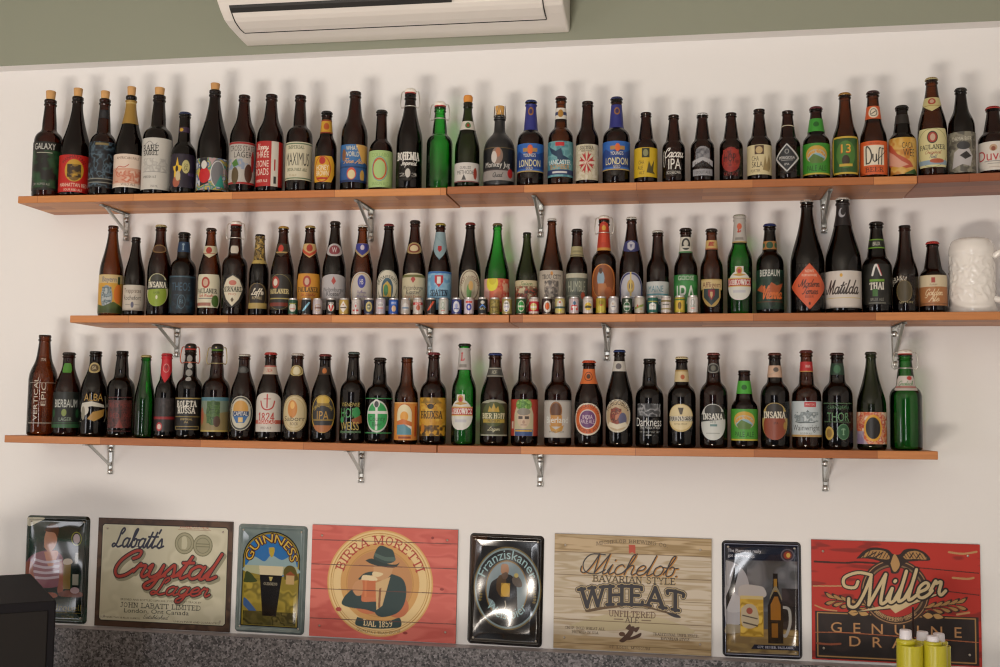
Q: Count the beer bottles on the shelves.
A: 96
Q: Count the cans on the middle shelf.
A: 32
